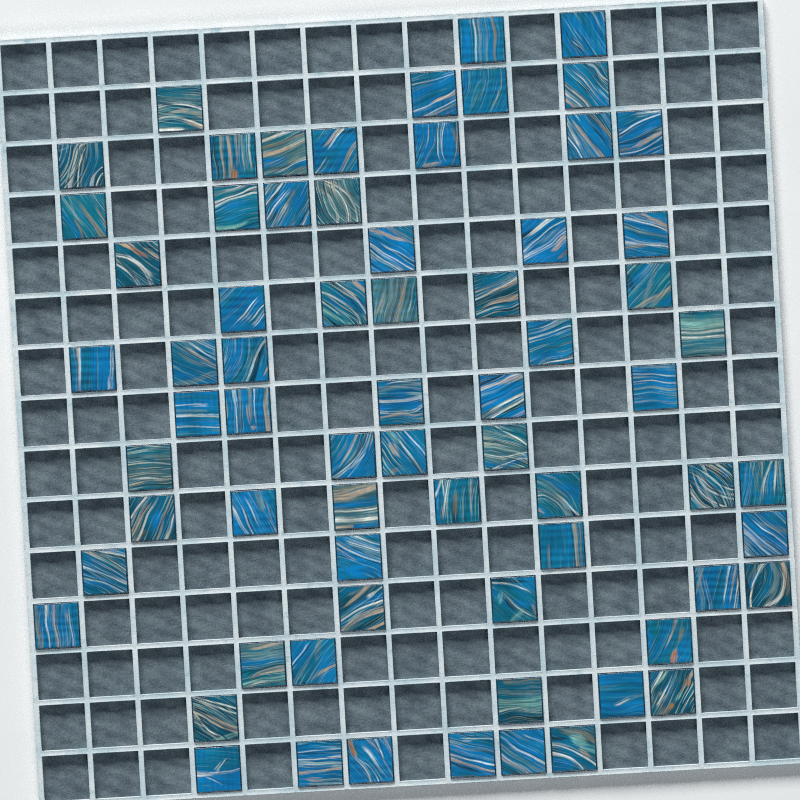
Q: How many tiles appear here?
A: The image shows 69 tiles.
